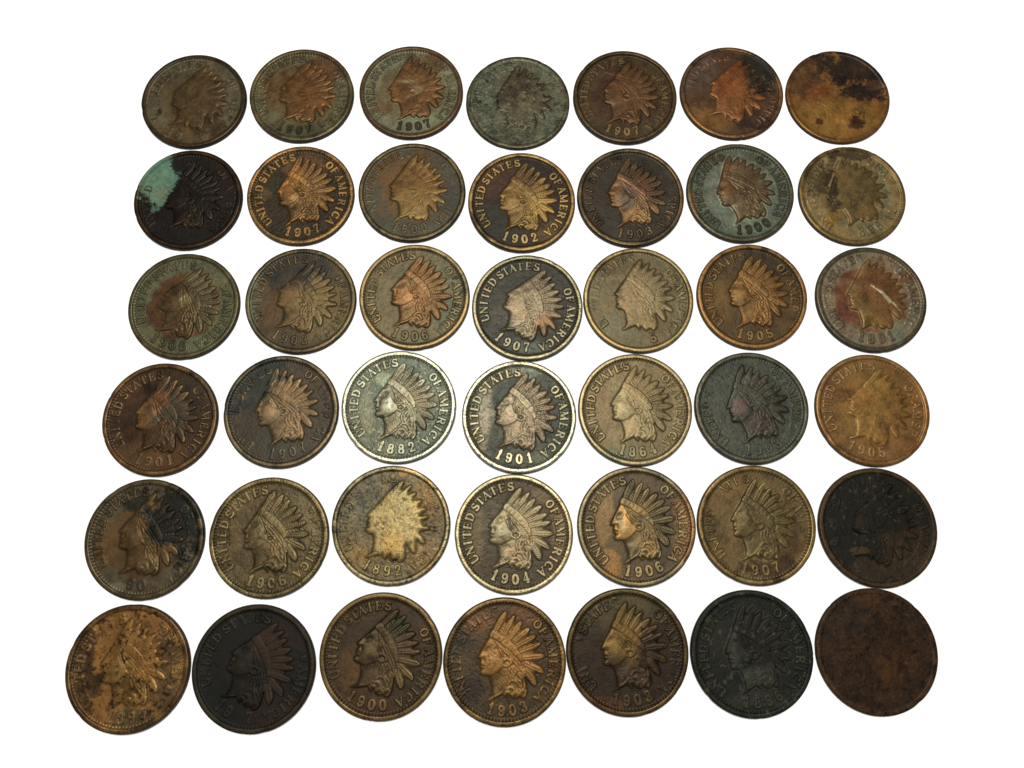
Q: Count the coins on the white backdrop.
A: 42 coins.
